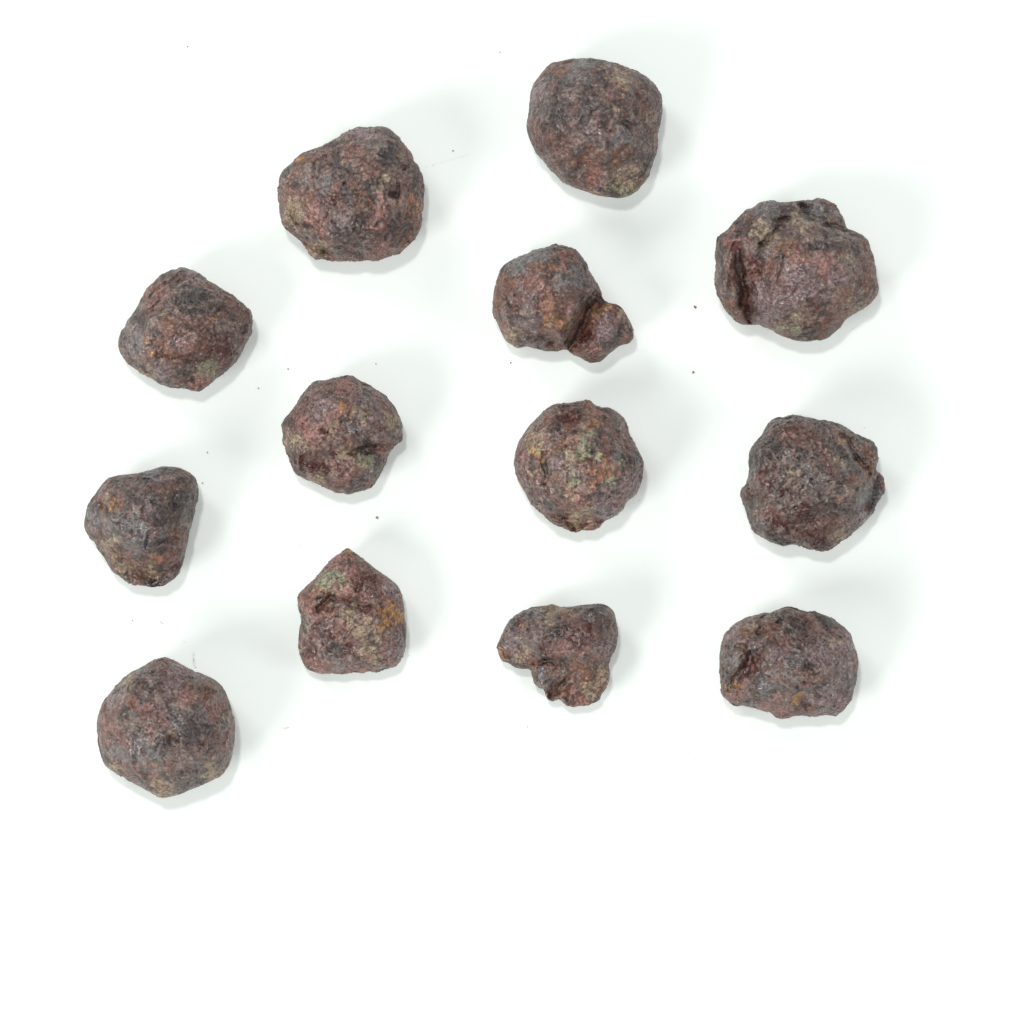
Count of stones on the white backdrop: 13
